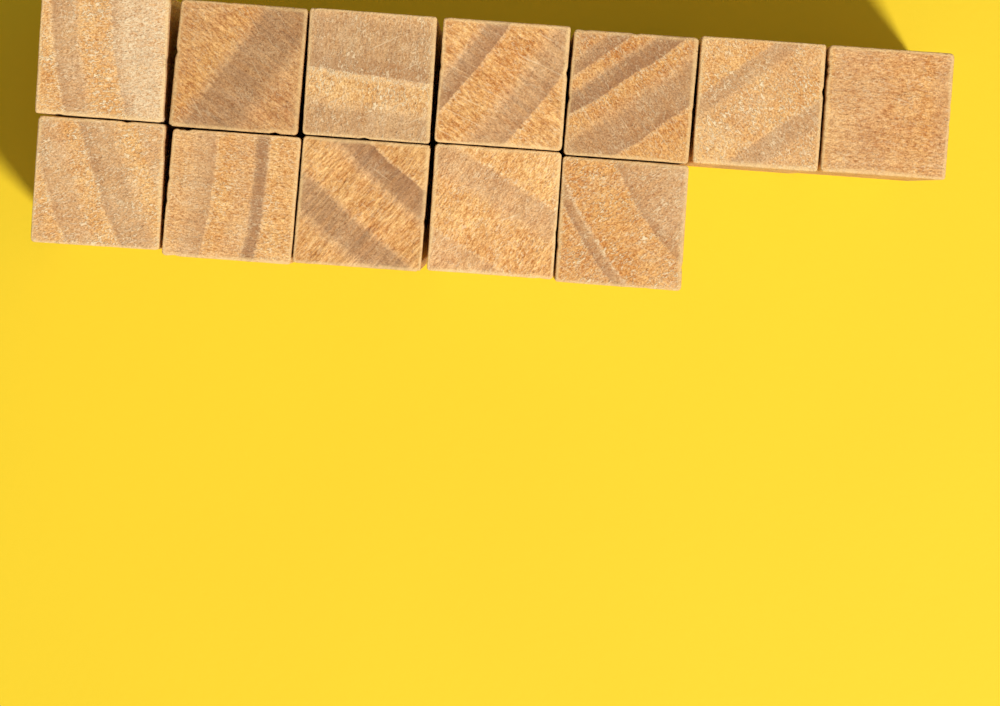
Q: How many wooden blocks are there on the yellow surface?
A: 12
